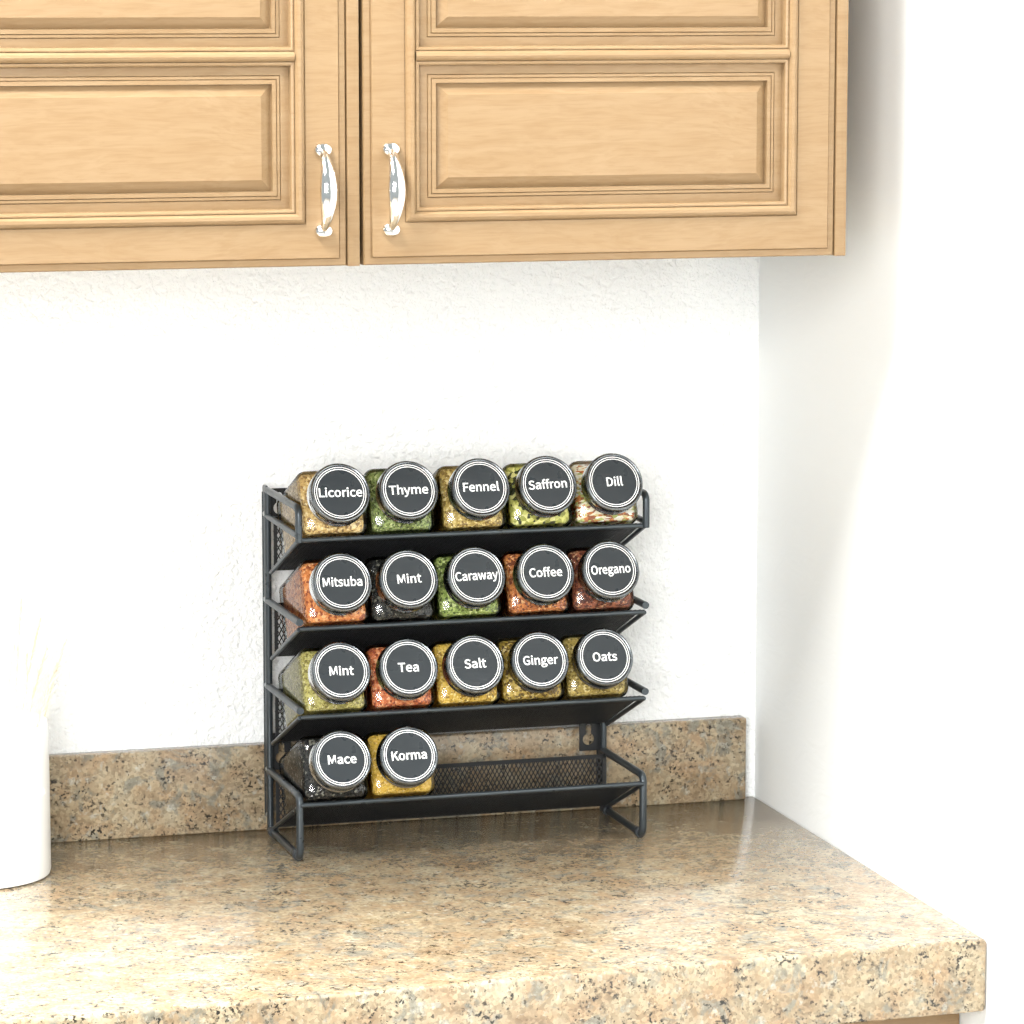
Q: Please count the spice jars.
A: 17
